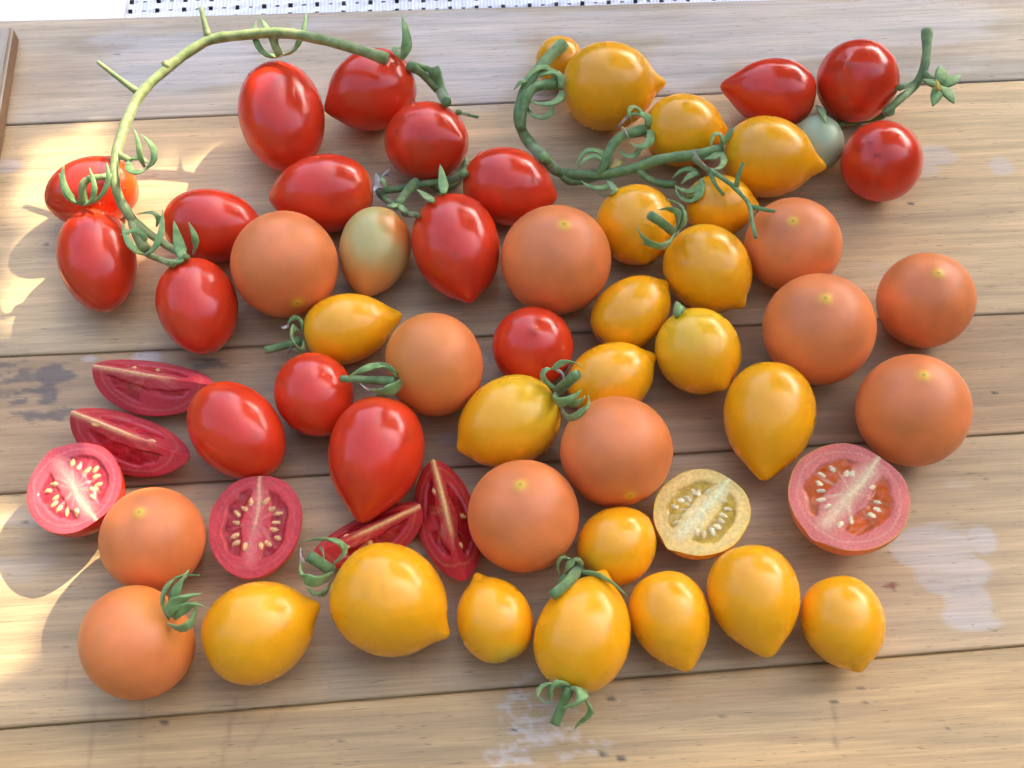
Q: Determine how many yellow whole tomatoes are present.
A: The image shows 21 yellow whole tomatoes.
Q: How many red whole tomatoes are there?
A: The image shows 17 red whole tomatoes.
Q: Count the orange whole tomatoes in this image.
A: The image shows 11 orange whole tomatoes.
